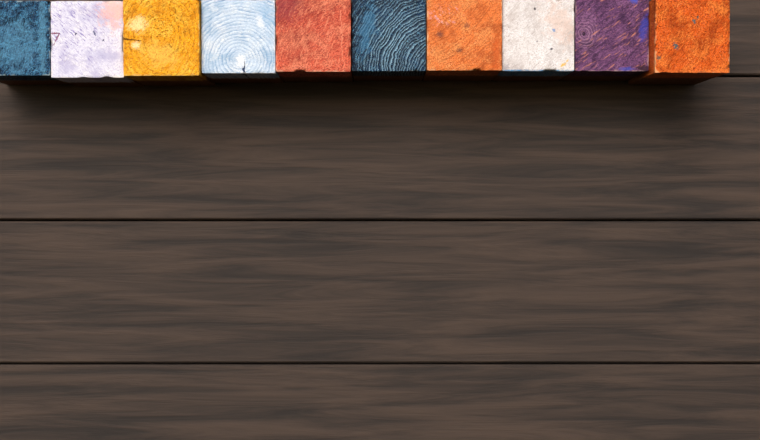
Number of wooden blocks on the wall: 10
